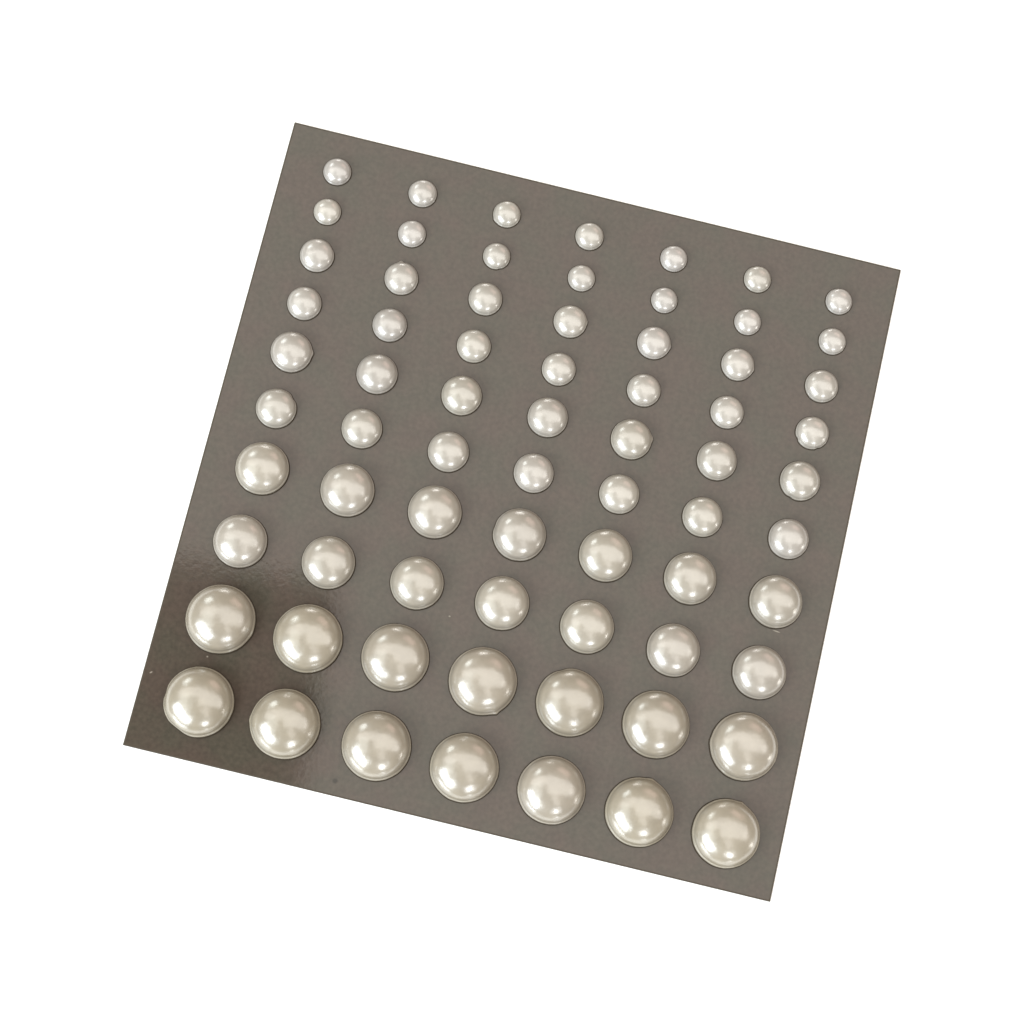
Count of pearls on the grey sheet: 70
